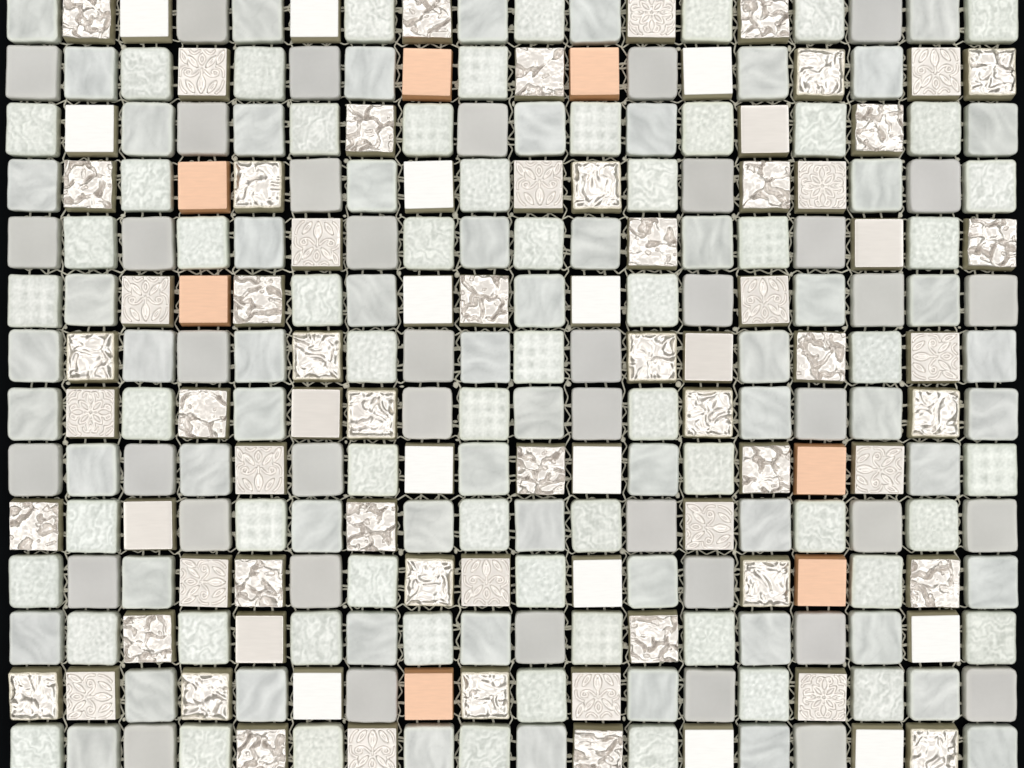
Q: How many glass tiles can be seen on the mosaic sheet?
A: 166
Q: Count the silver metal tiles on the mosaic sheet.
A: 65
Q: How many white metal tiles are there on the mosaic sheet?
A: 14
